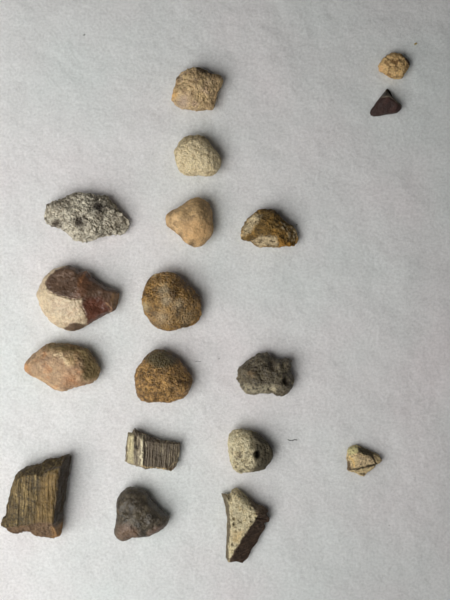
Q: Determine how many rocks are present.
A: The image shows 18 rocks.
